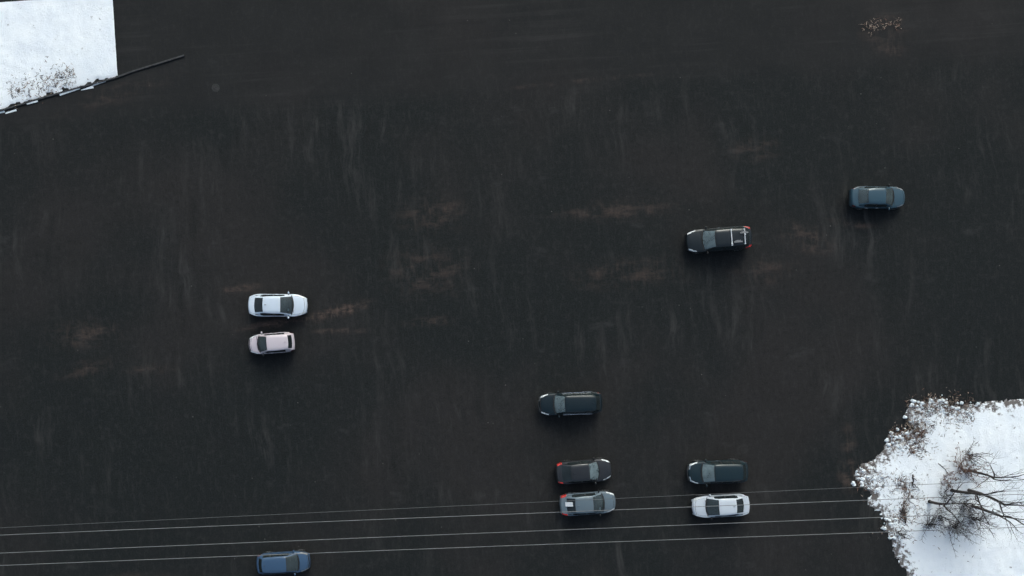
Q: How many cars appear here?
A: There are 10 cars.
